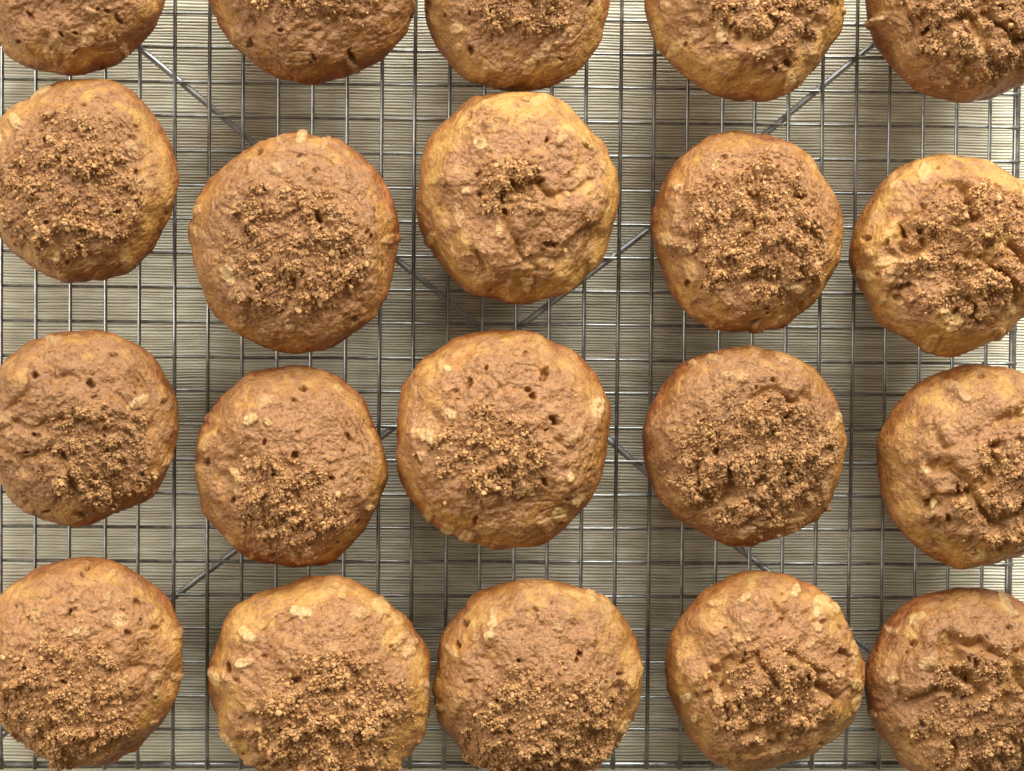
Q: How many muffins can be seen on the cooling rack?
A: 20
